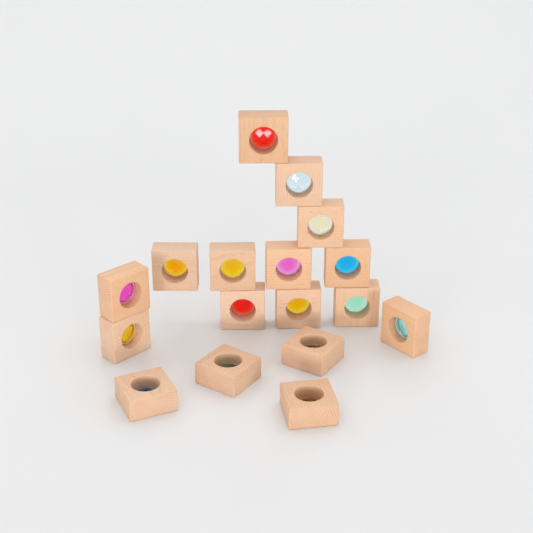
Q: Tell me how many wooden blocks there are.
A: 17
